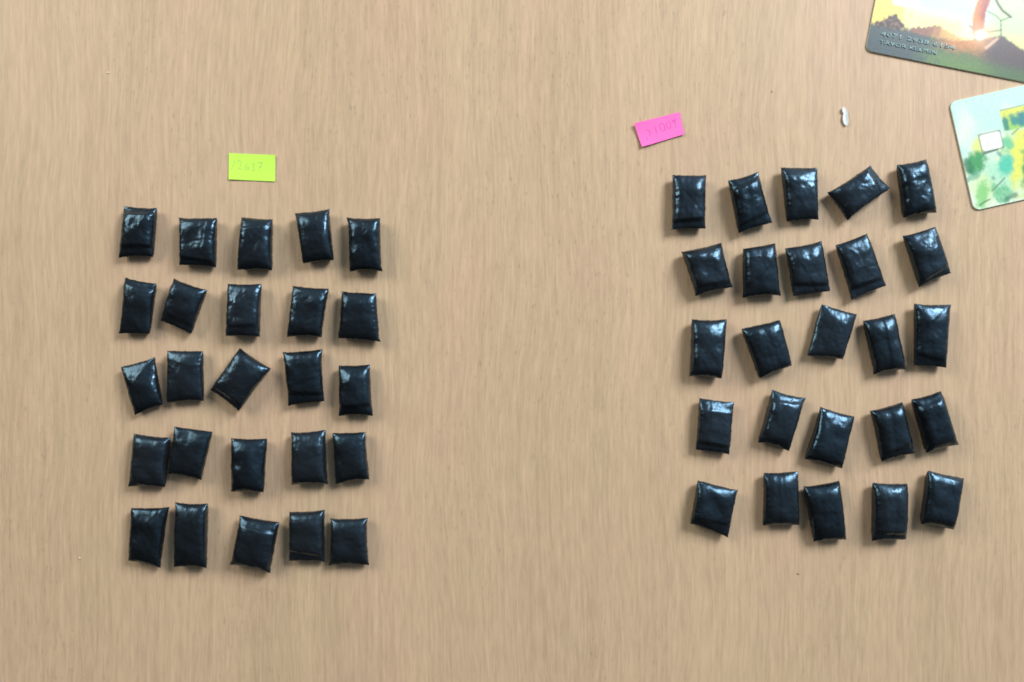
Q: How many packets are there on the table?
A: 50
